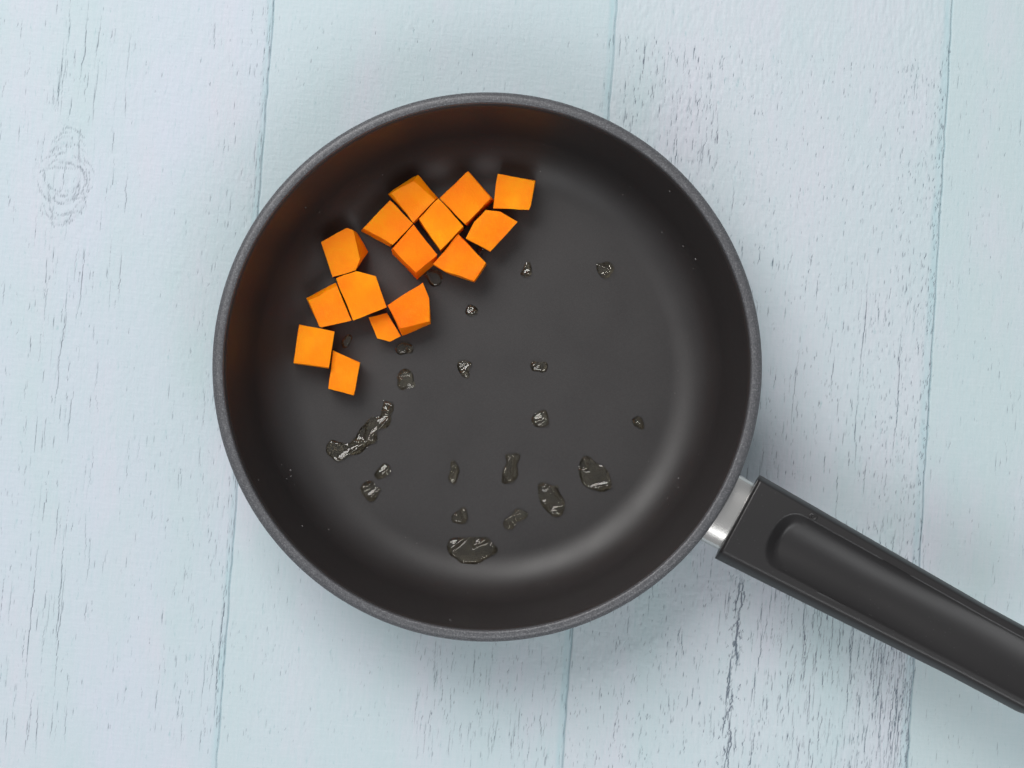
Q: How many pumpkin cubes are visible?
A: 15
